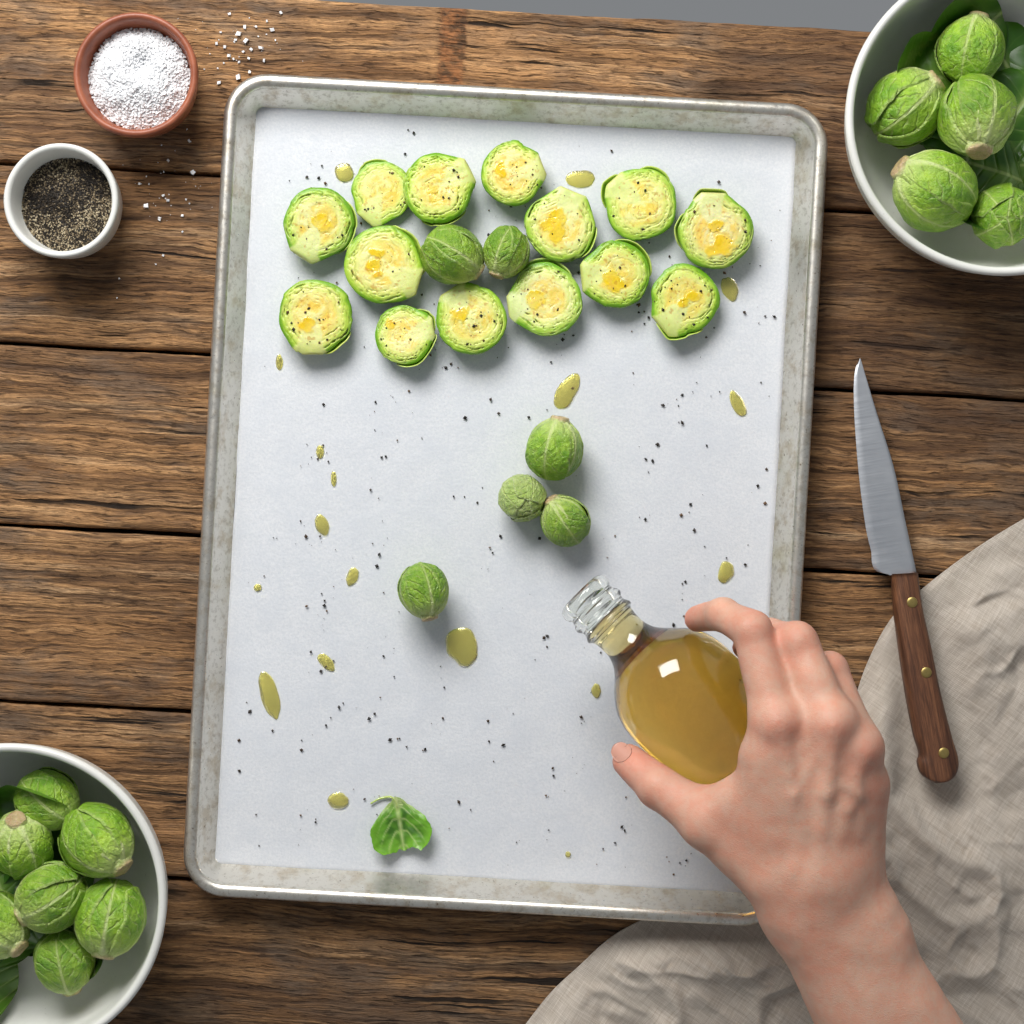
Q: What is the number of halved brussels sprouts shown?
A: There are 14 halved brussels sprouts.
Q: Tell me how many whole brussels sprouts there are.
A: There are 18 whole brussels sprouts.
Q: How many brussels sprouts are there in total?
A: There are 32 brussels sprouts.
